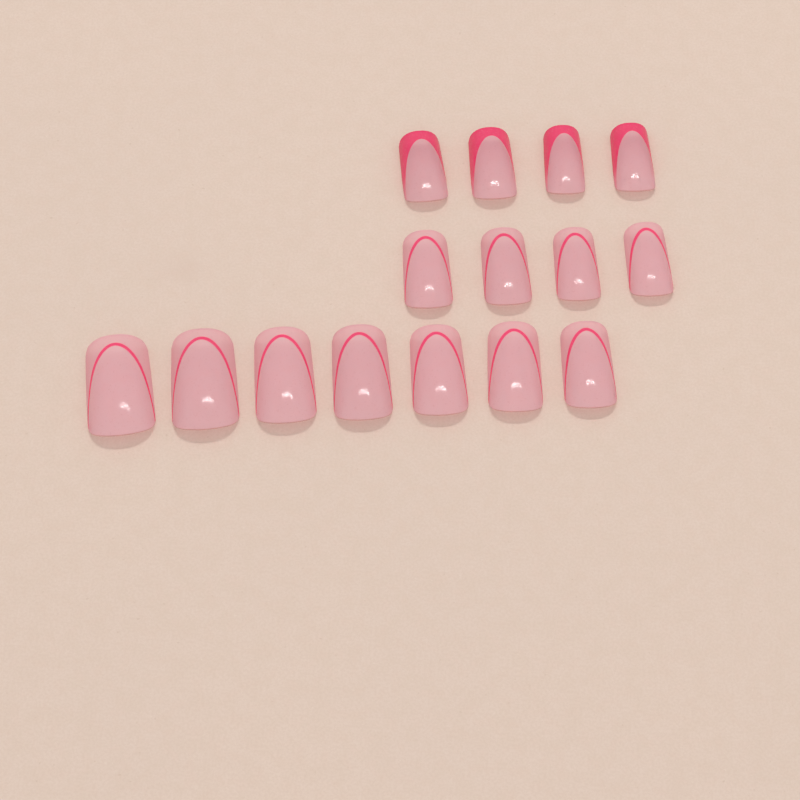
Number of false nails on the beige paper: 15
